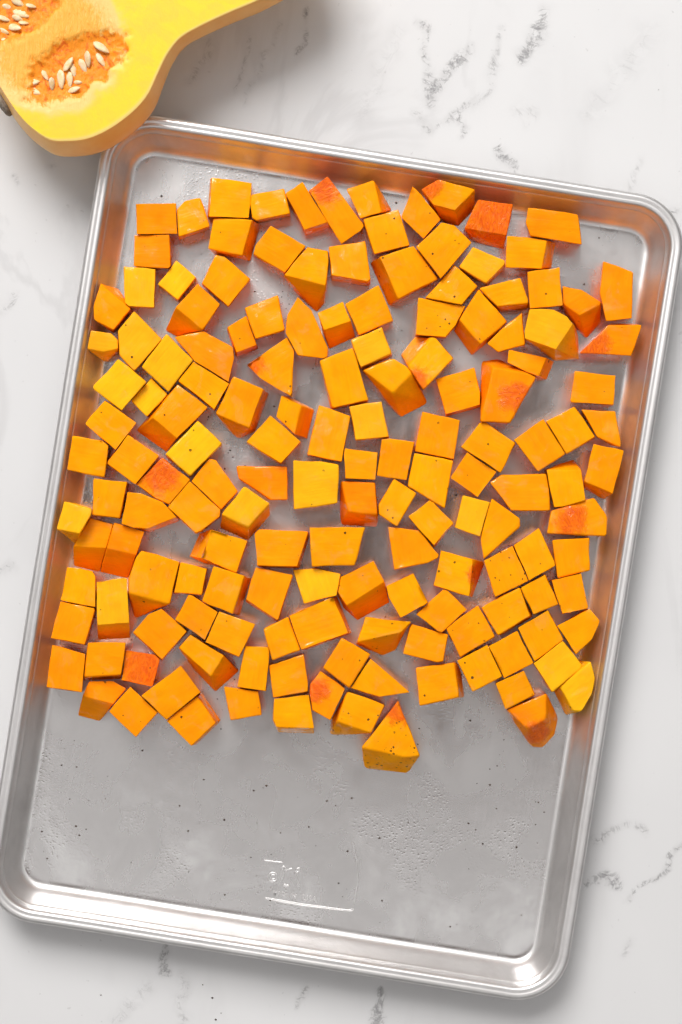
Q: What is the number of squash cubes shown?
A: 152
